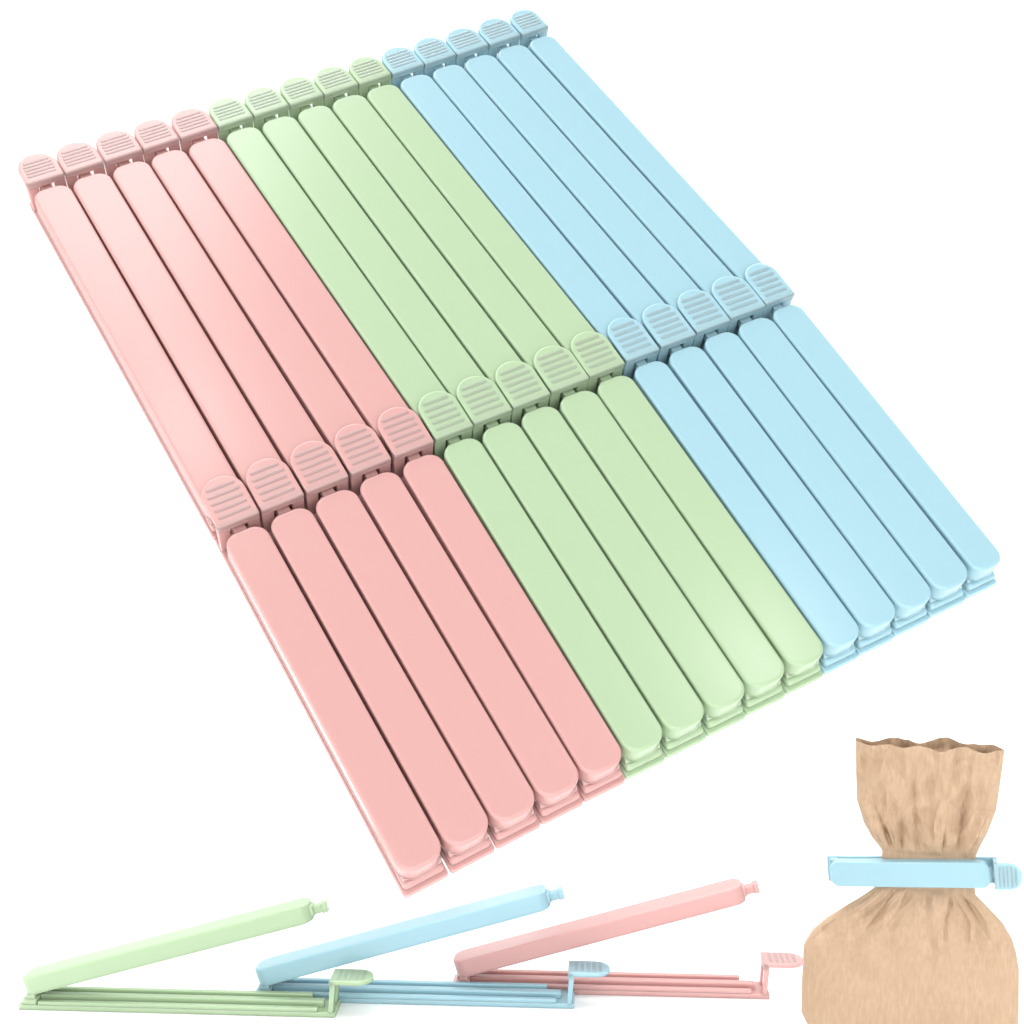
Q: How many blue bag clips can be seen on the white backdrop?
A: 12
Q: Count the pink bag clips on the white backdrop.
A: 11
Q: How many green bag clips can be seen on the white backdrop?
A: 11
